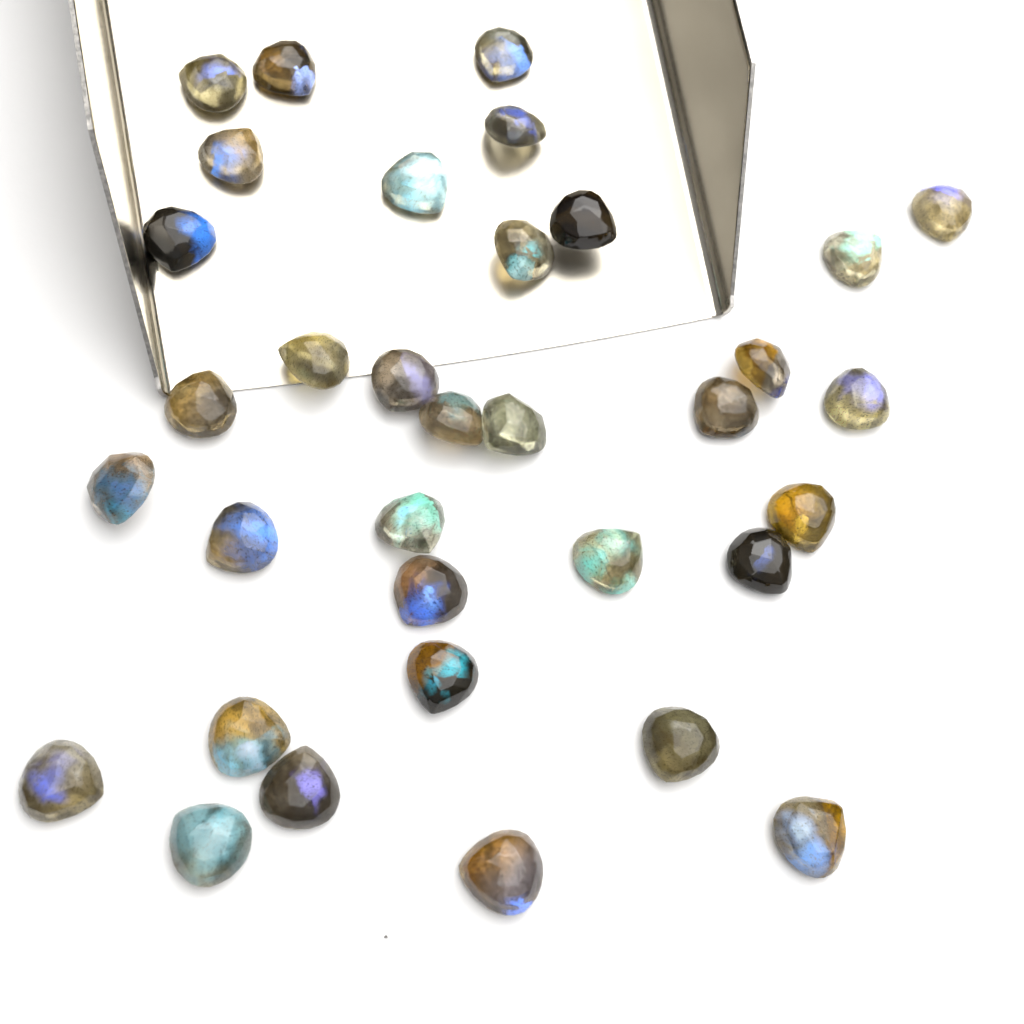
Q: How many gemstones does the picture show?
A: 34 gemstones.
